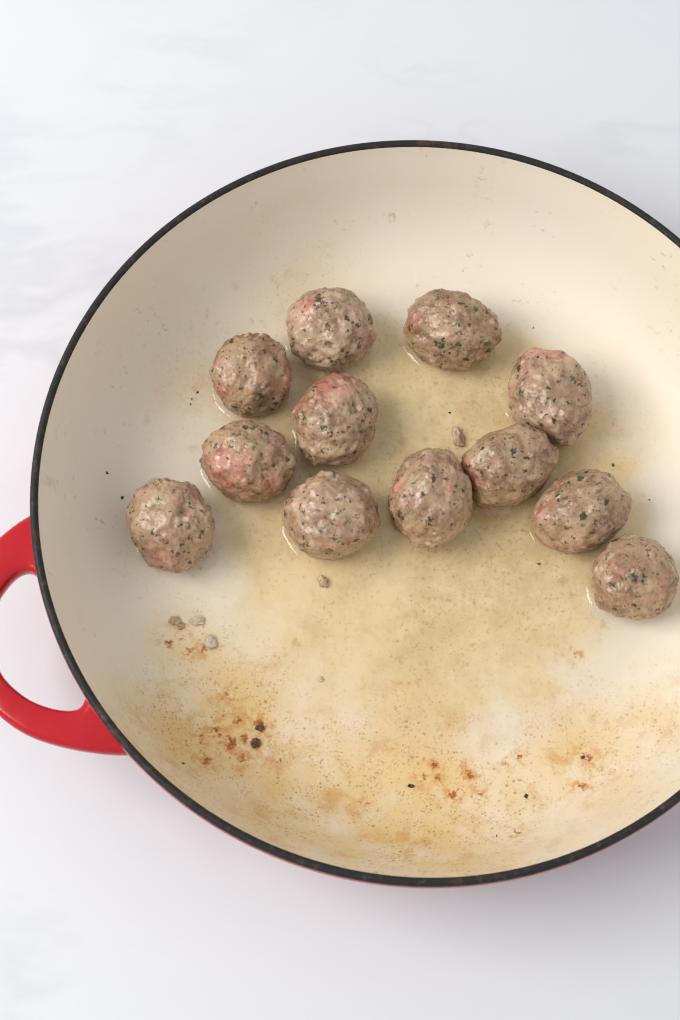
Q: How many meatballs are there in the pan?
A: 12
